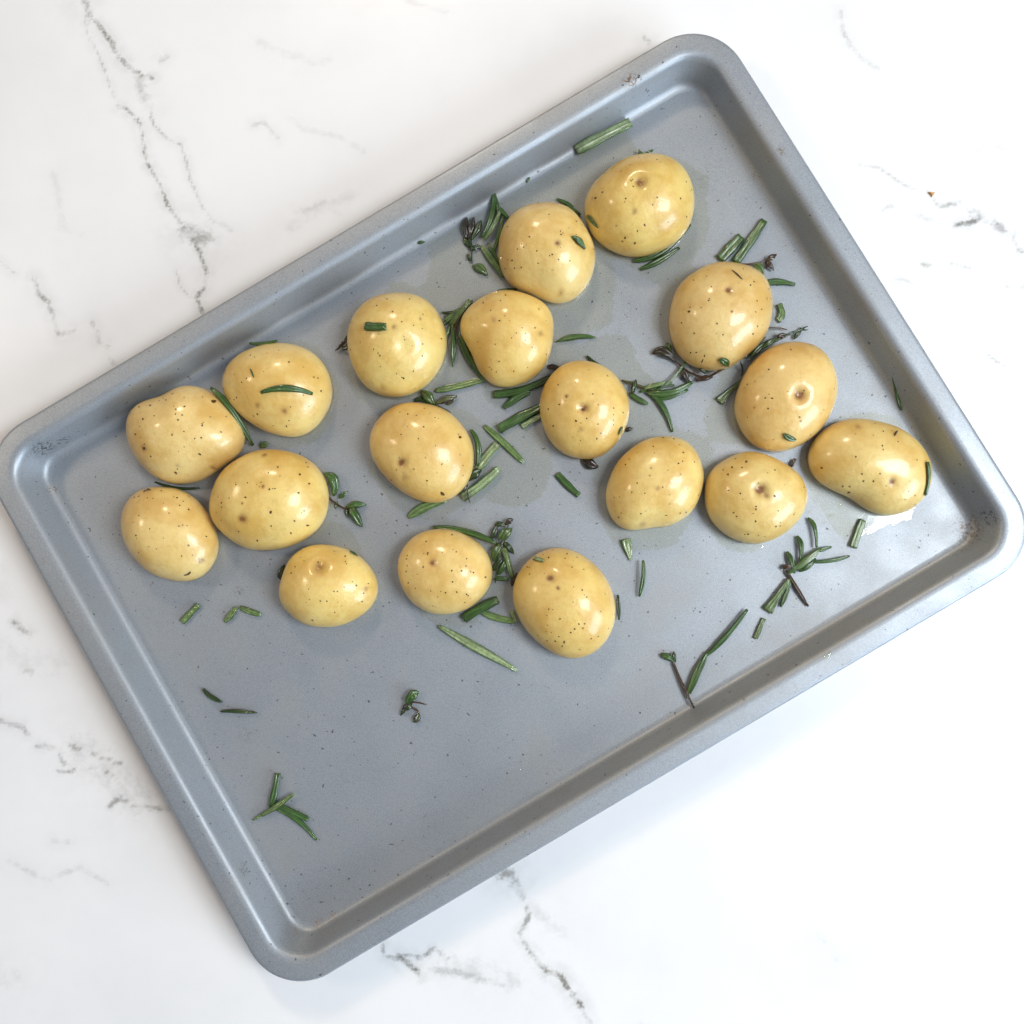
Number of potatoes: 18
